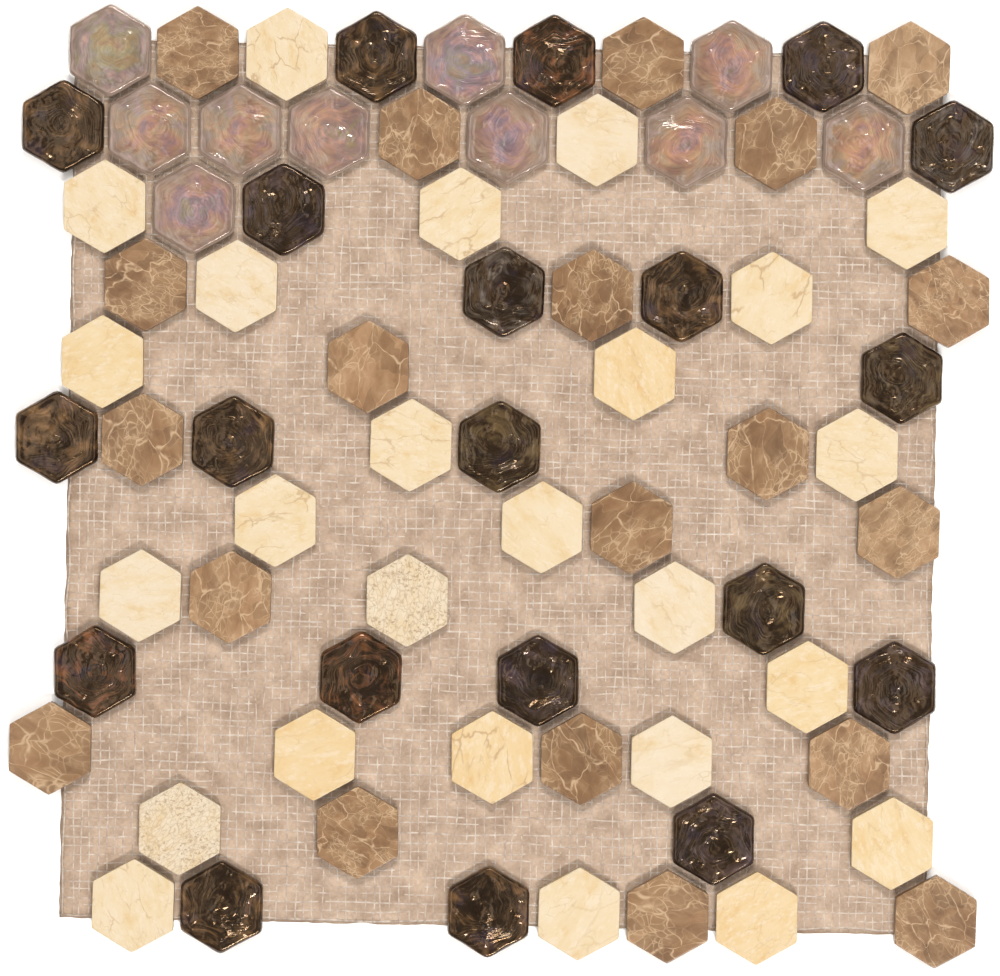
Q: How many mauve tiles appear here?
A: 10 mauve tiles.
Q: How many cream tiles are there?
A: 25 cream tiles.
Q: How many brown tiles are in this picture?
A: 20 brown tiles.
